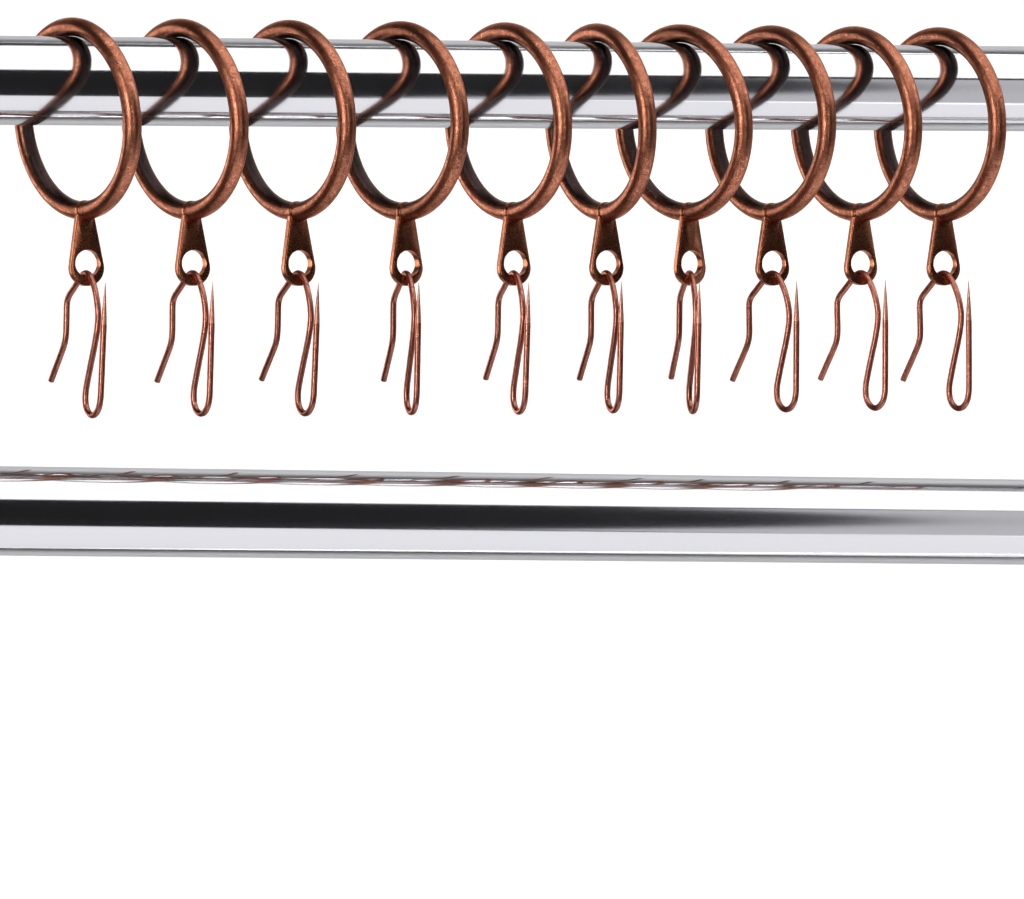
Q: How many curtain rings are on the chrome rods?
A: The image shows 10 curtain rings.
